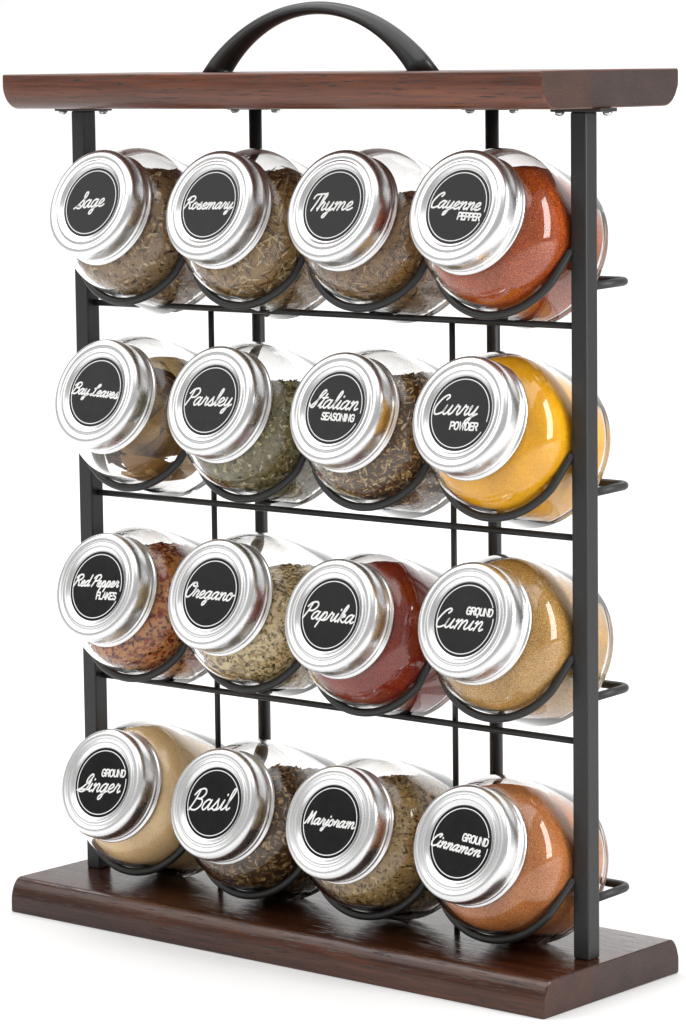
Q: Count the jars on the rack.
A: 16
